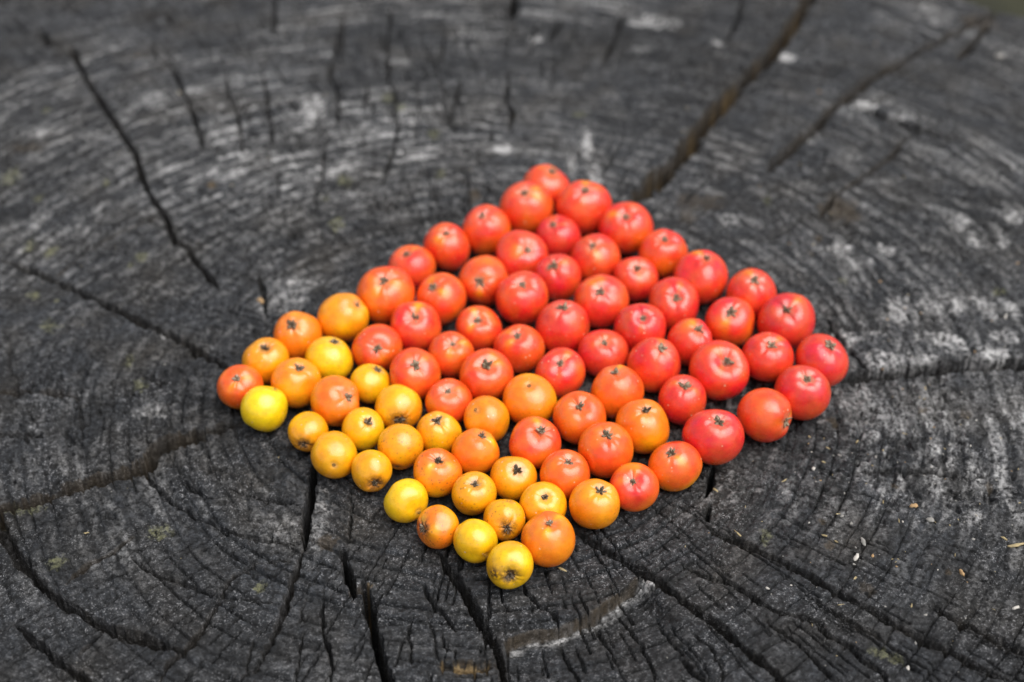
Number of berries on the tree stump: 82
